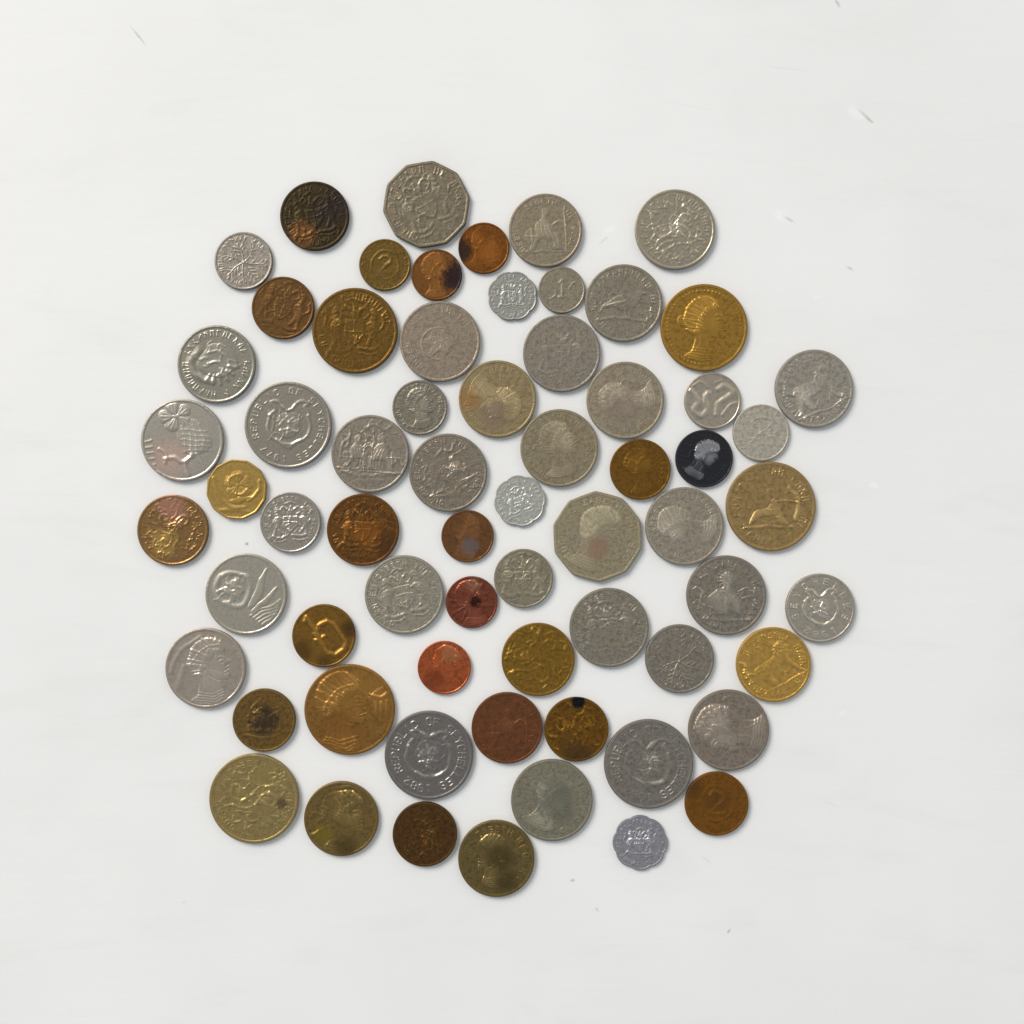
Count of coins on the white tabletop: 66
